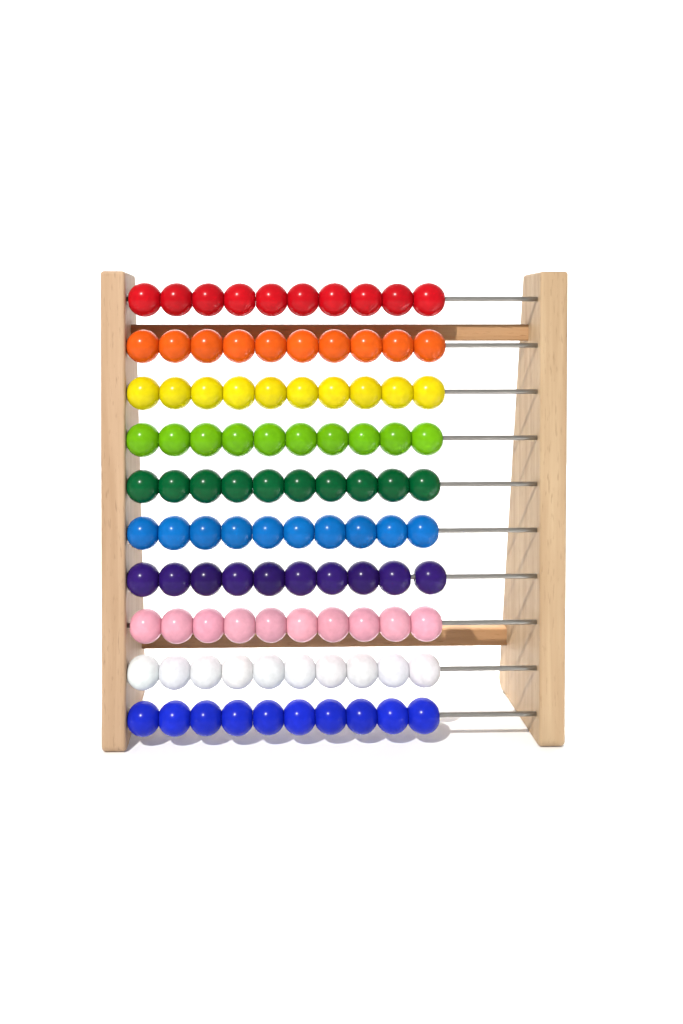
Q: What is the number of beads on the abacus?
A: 100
